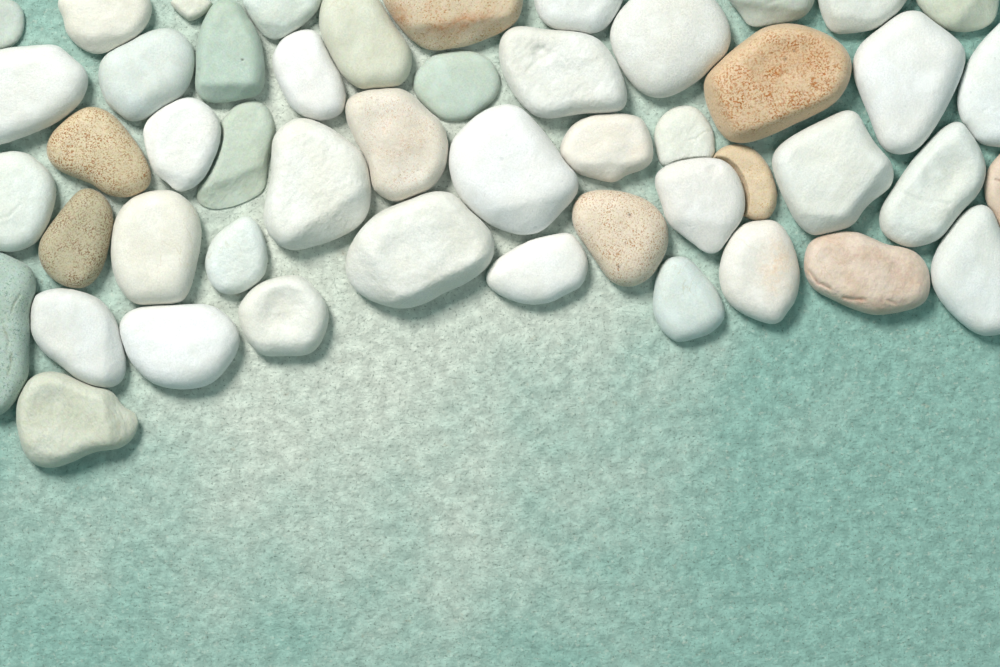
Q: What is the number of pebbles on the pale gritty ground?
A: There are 49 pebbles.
